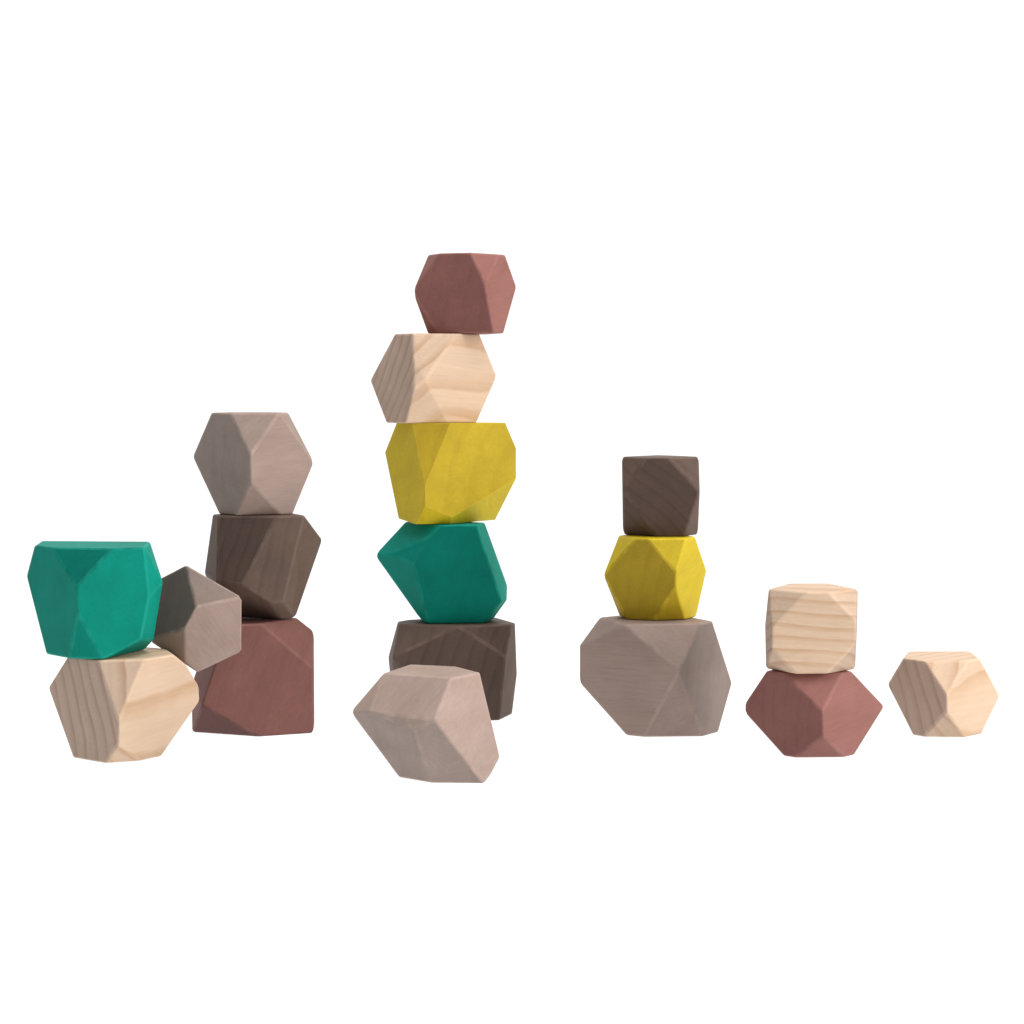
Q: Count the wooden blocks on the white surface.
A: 18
